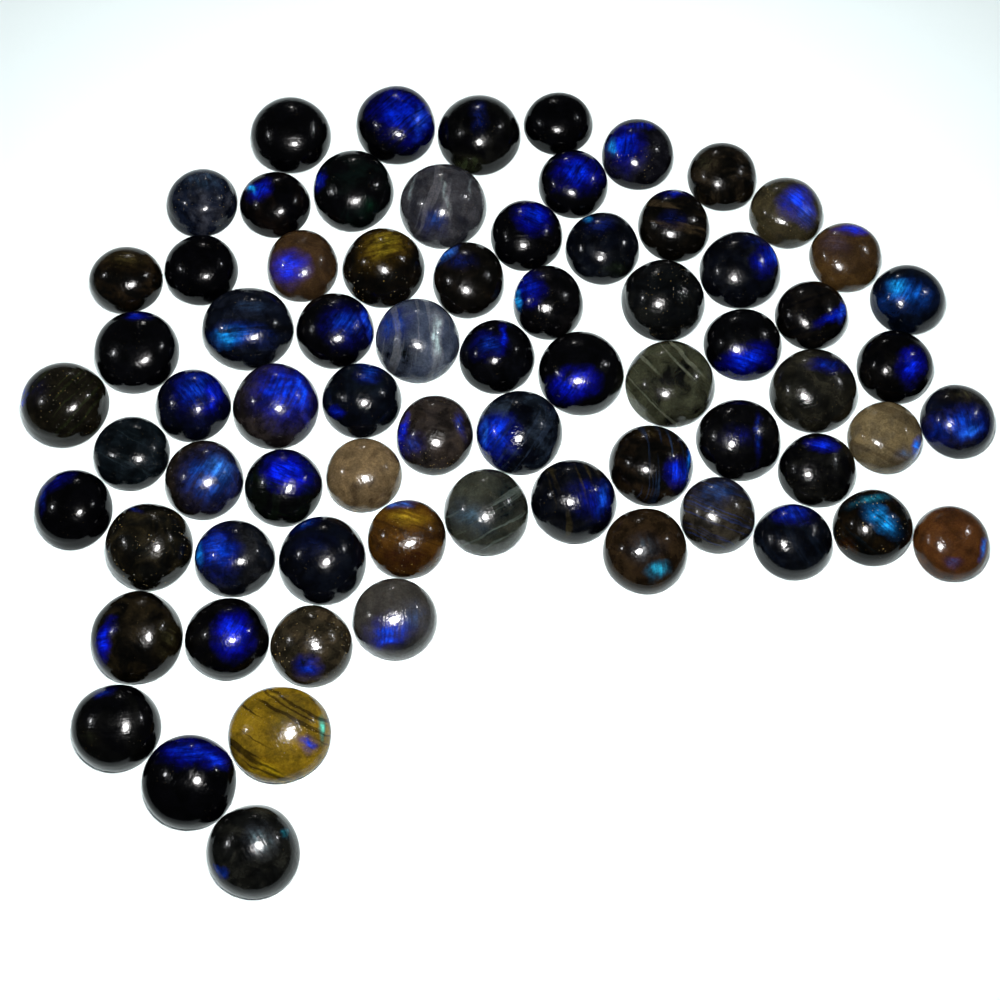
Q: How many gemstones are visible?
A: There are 71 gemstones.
